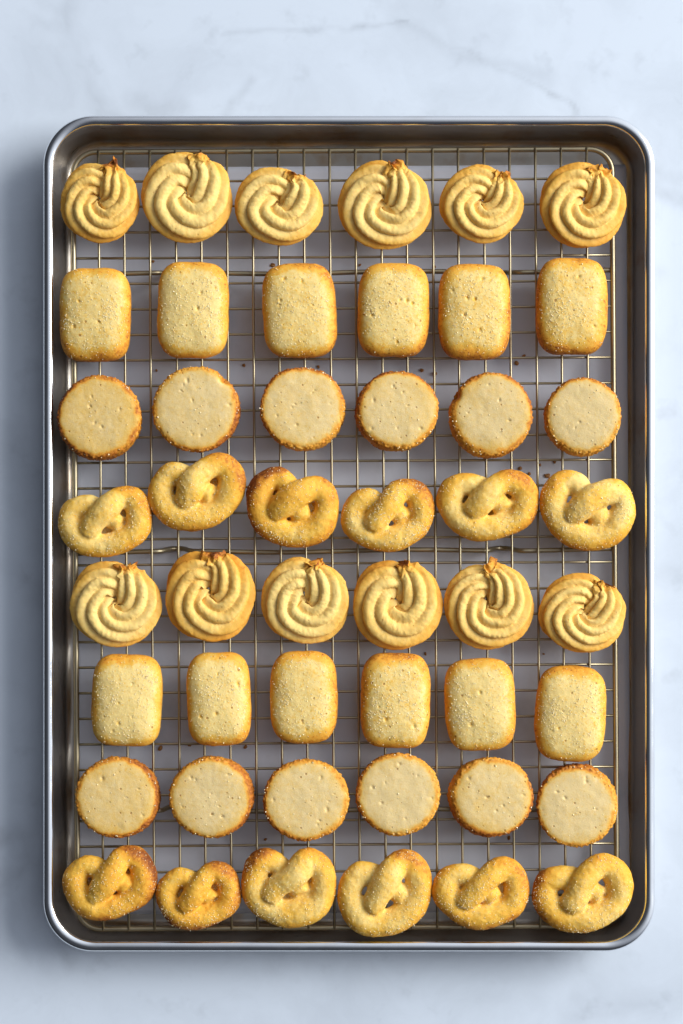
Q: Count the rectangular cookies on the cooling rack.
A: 12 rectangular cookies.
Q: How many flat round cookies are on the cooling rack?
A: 12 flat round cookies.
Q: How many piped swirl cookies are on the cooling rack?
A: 12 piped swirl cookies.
